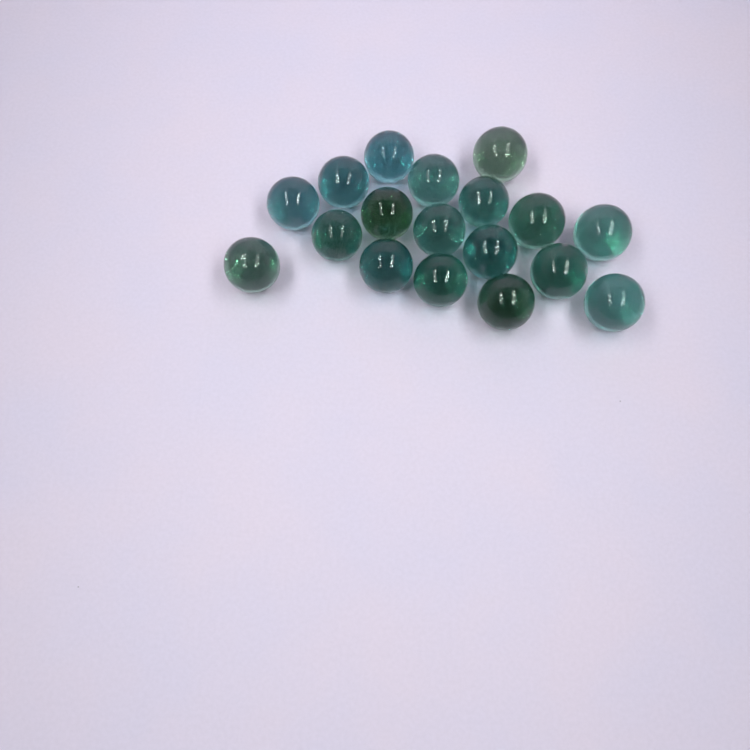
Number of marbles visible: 18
